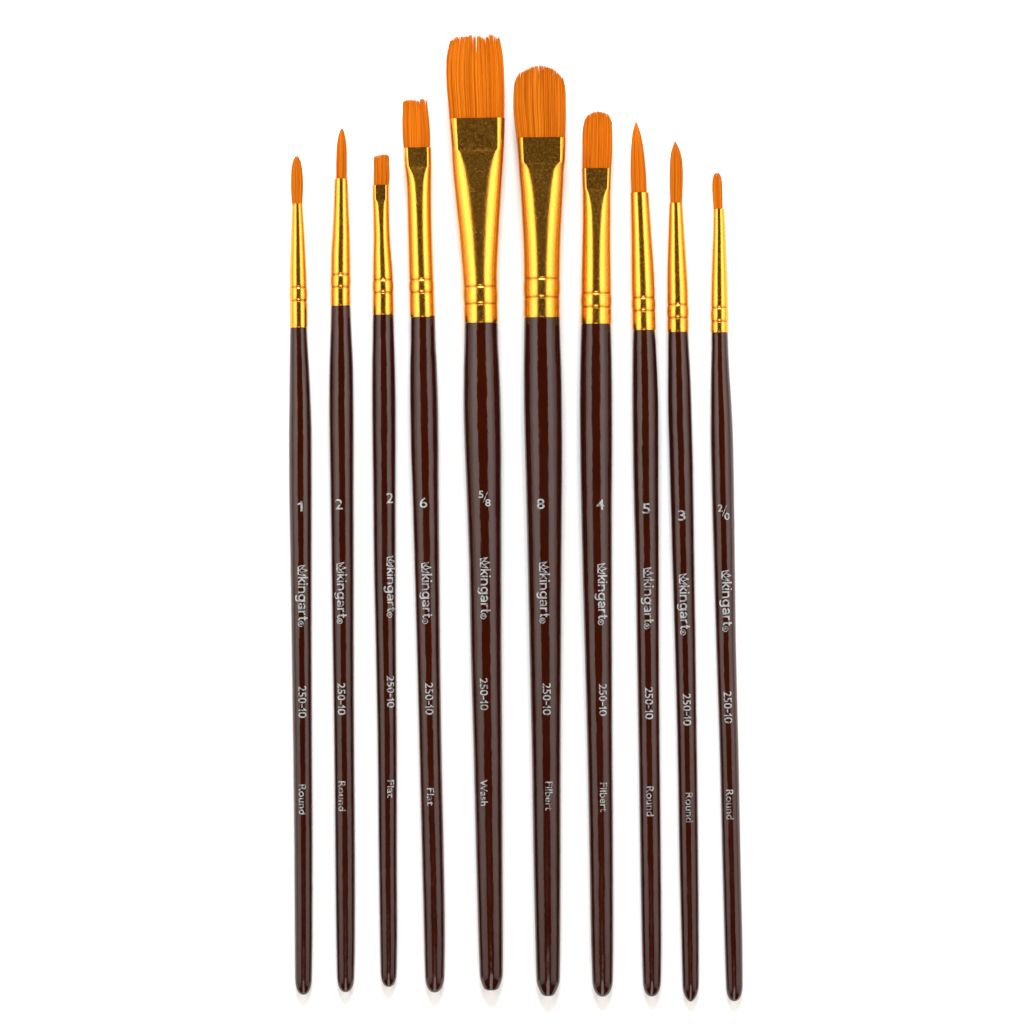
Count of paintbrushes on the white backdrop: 10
